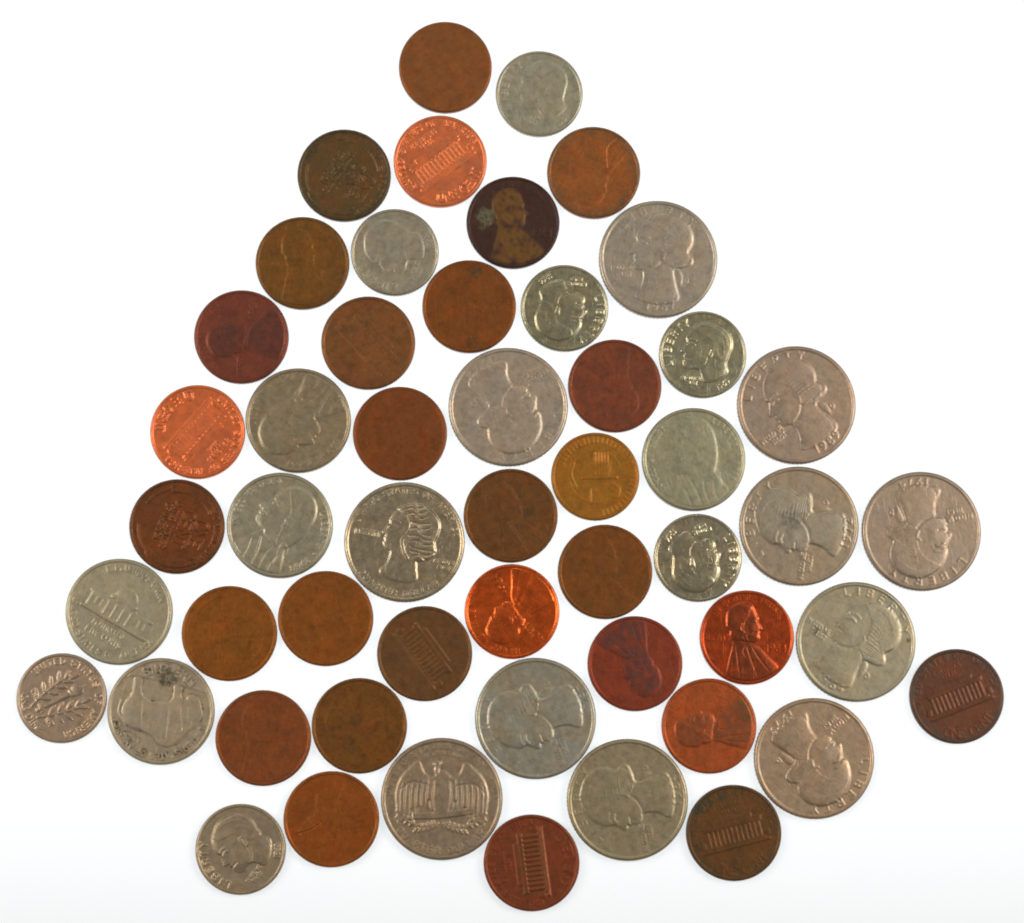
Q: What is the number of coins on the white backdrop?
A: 52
